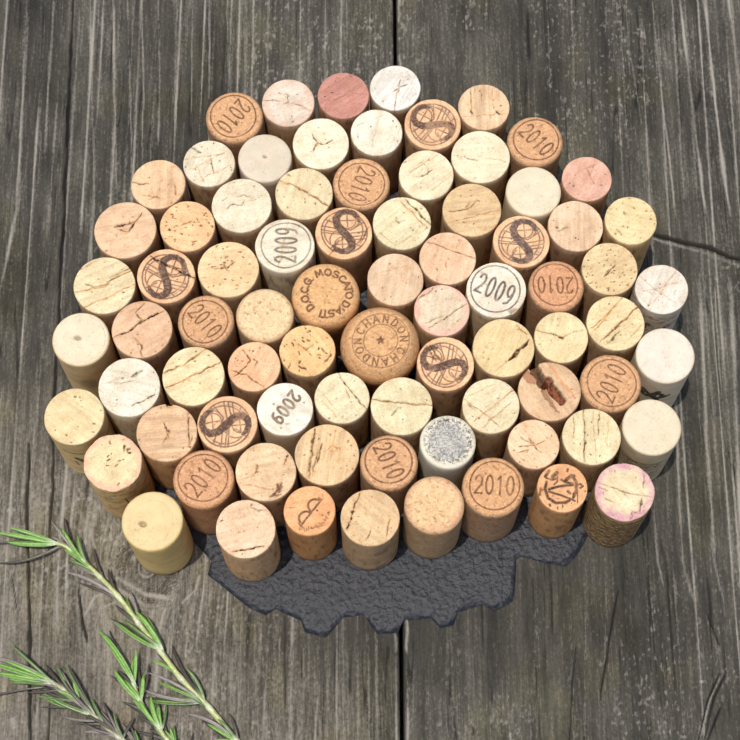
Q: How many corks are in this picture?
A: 79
